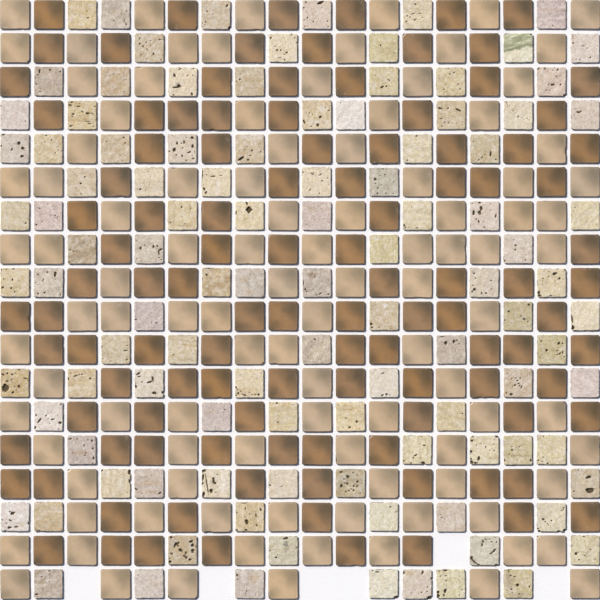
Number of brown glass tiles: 110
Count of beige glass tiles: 103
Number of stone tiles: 105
